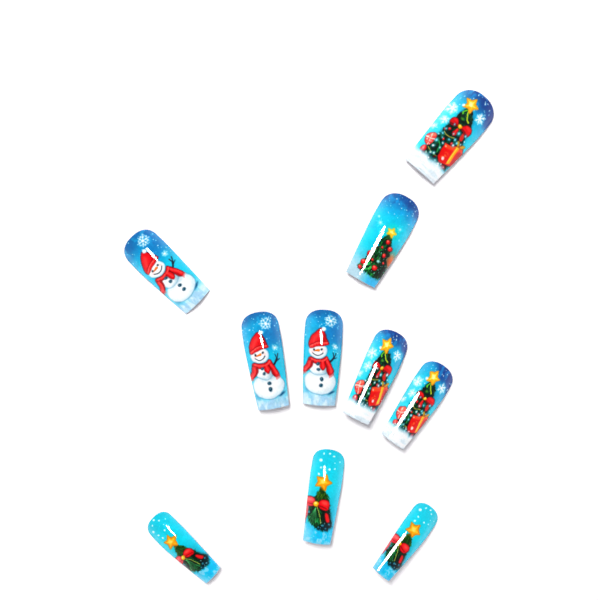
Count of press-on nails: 10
